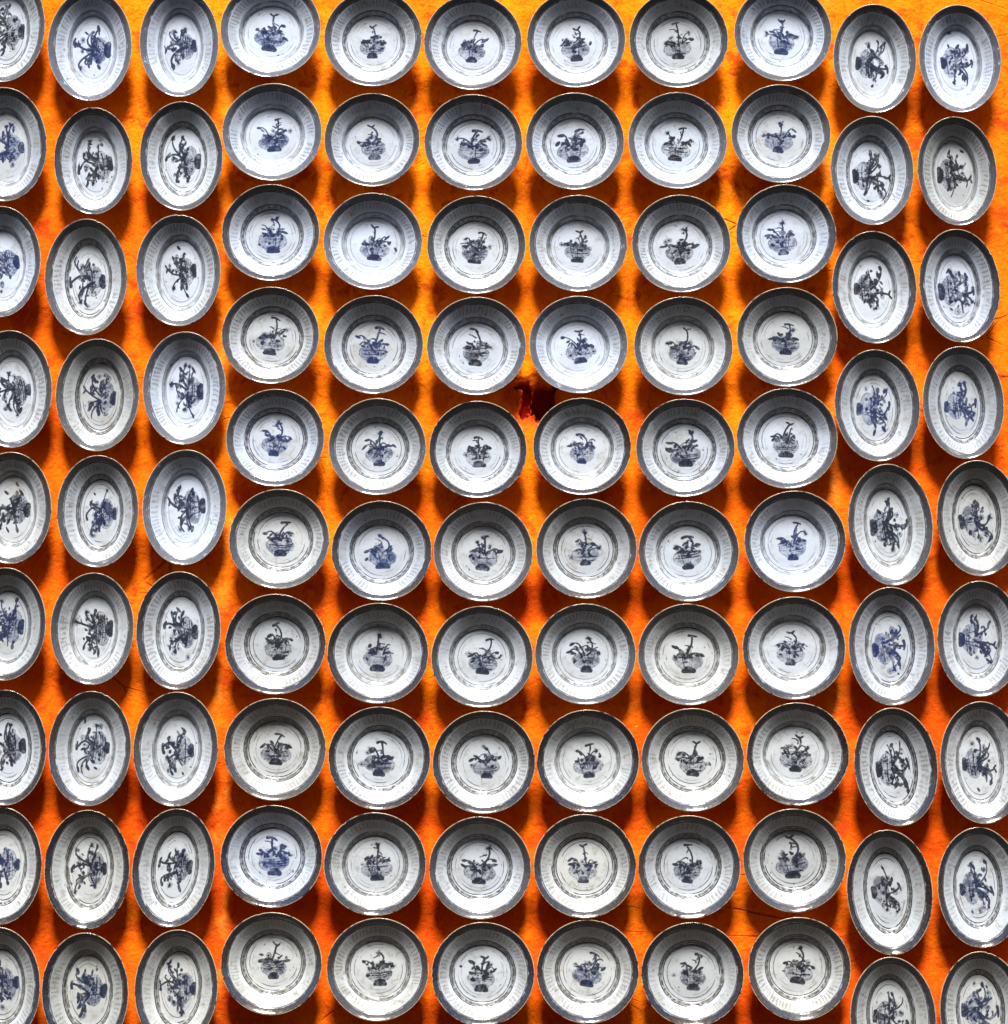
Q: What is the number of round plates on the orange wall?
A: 60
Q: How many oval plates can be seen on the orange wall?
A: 45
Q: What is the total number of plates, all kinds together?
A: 105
